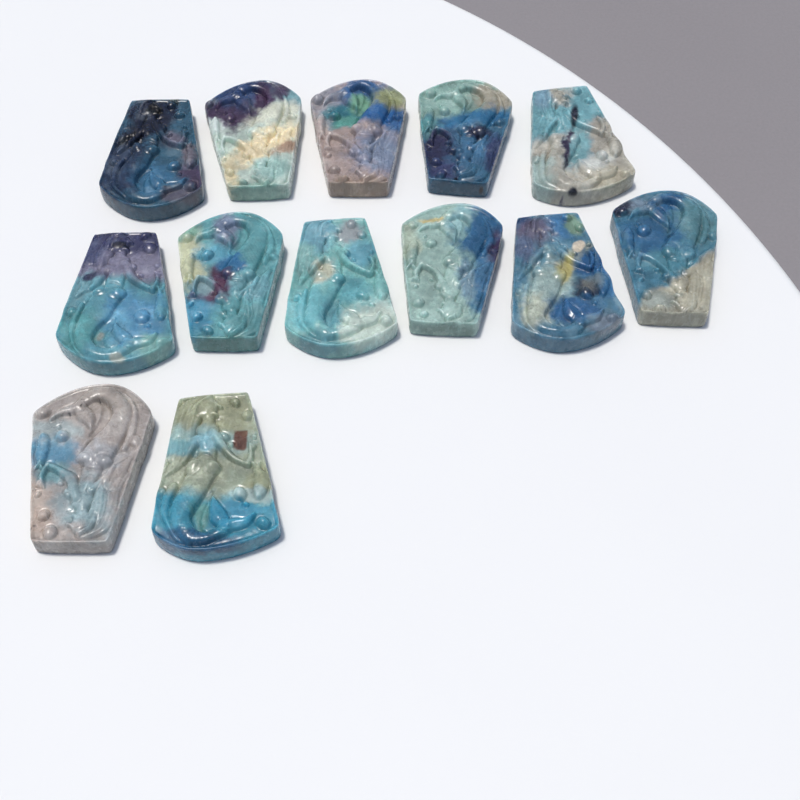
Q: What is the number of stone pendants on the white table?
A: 13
